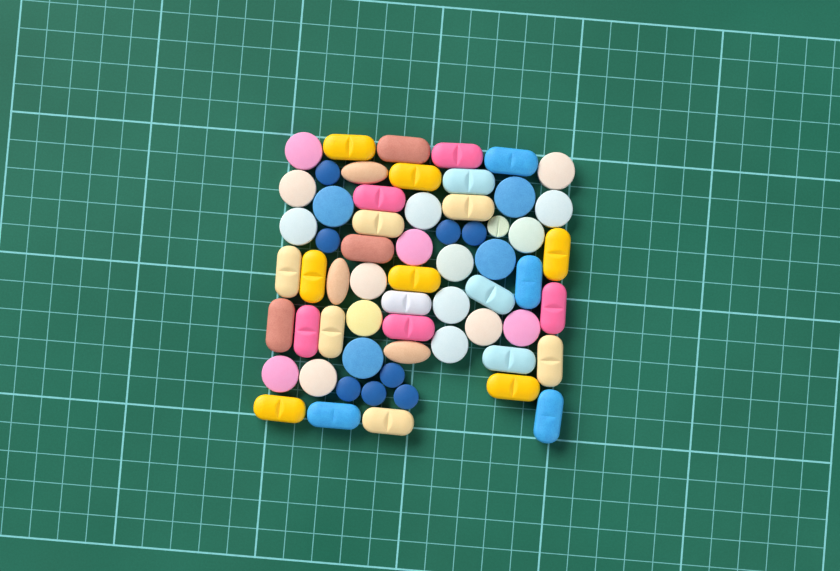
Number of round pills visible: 30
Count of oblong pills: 32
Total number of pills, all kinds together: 62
